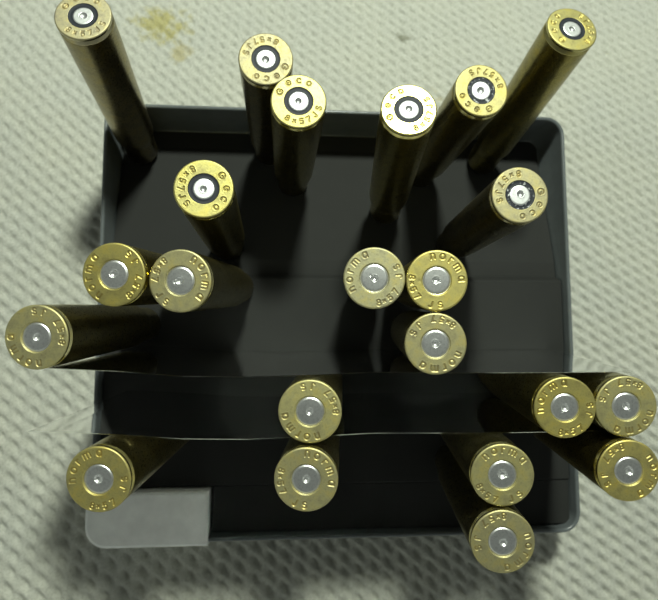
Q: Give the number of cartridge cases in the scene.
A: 22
